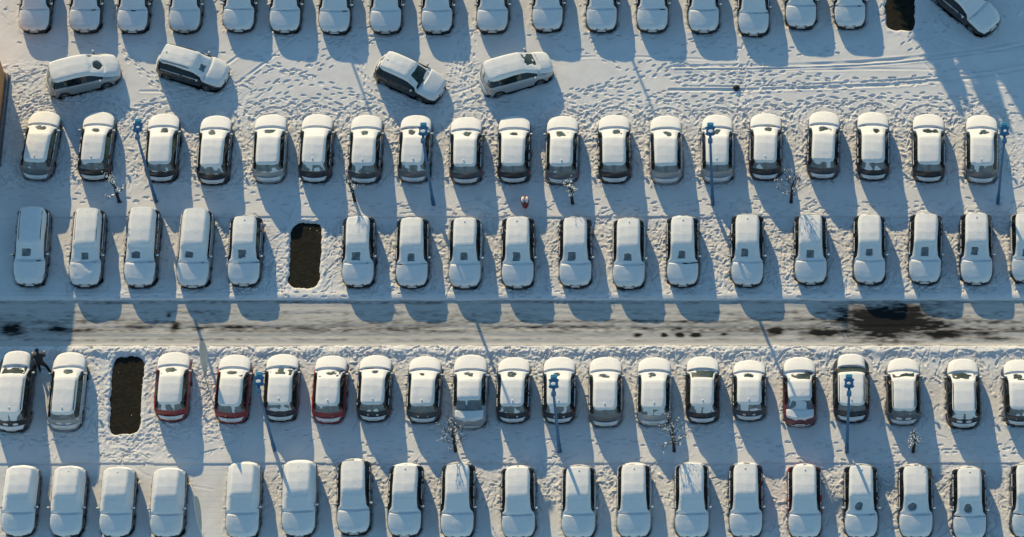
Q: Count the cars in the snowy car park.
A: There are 98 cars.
